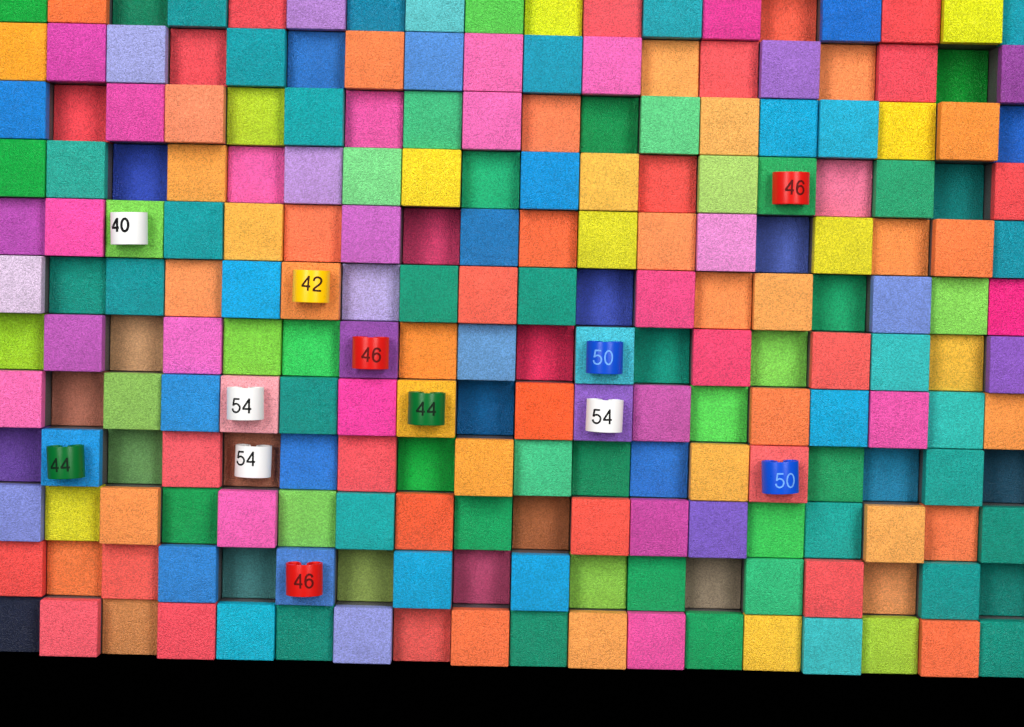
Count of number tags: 12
